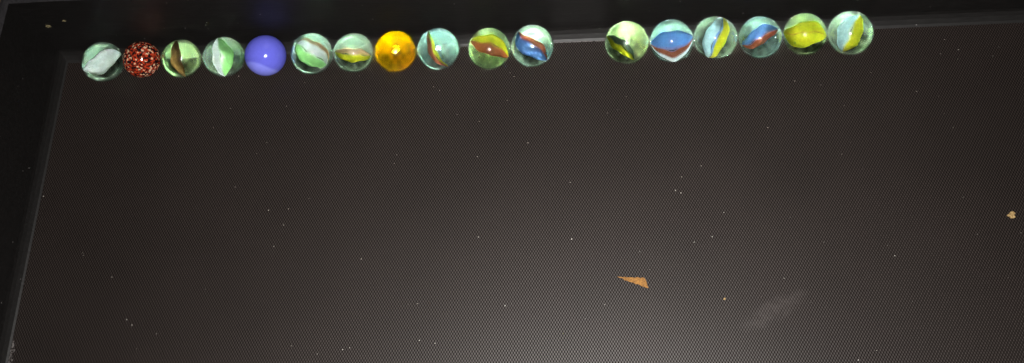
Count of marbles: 17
